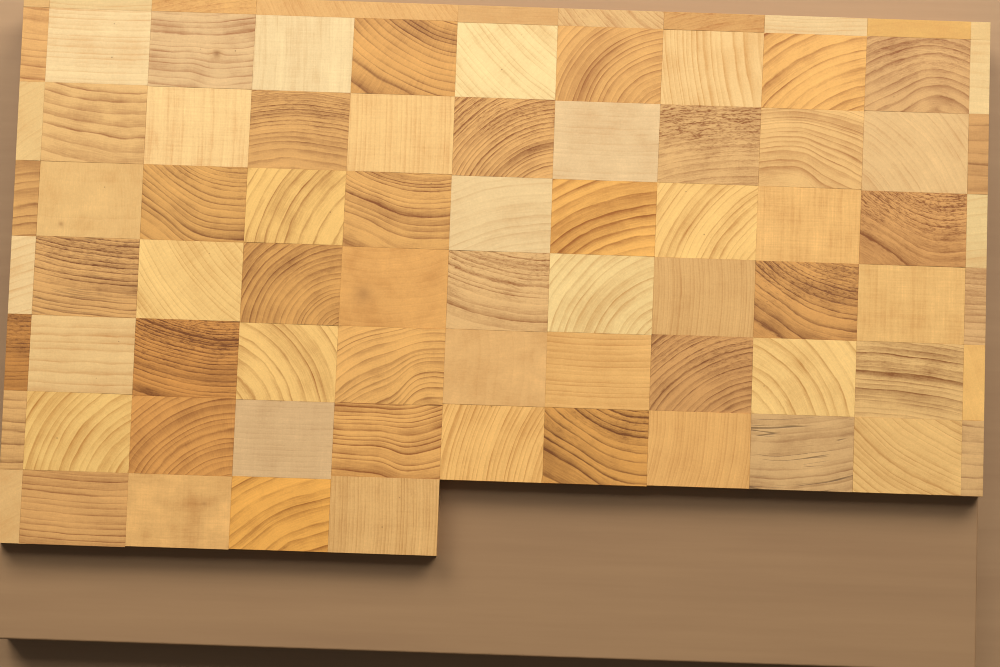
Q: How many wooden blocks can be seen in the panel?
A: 81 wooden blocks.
